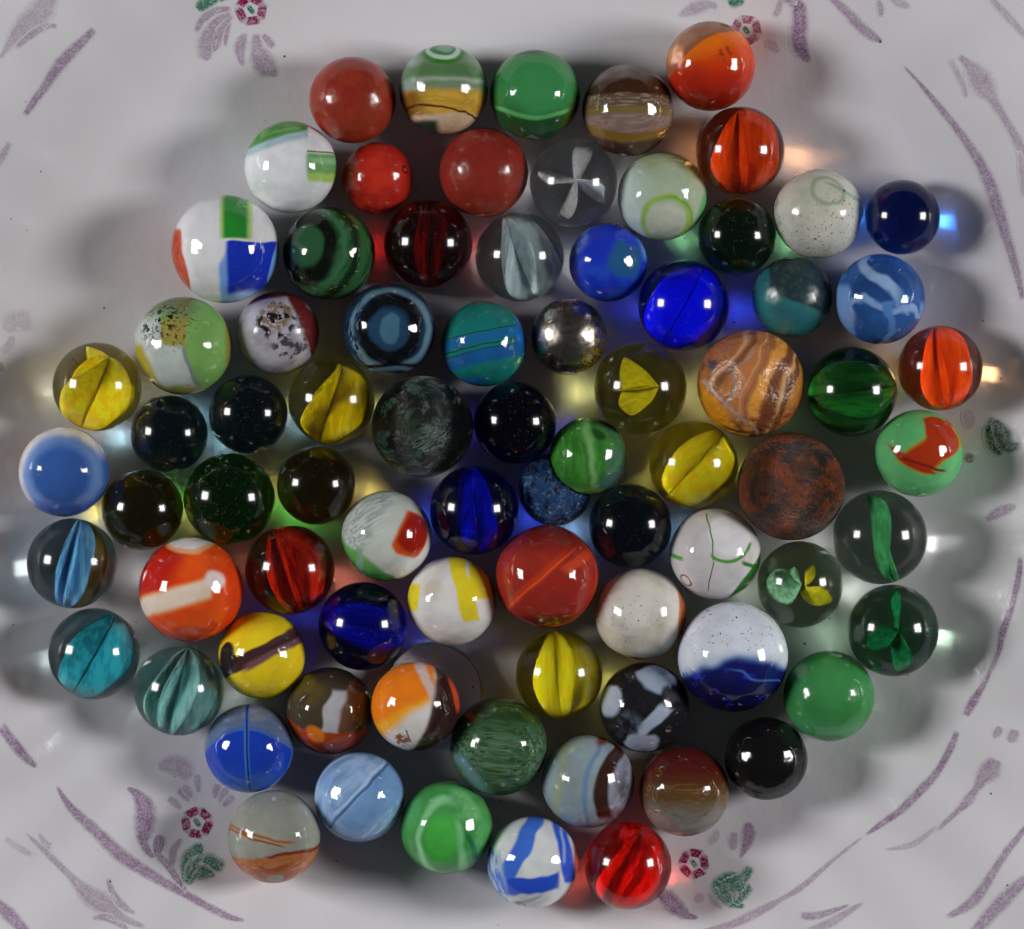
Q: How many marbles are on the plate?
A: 79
